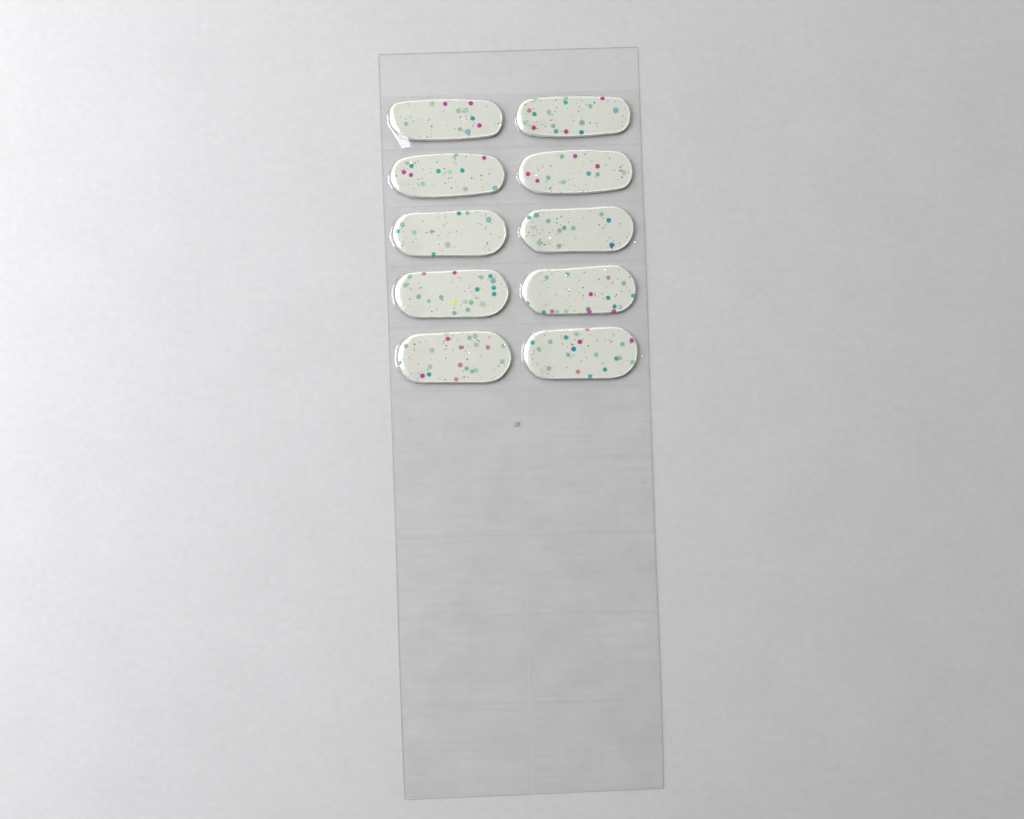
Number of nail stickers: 10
